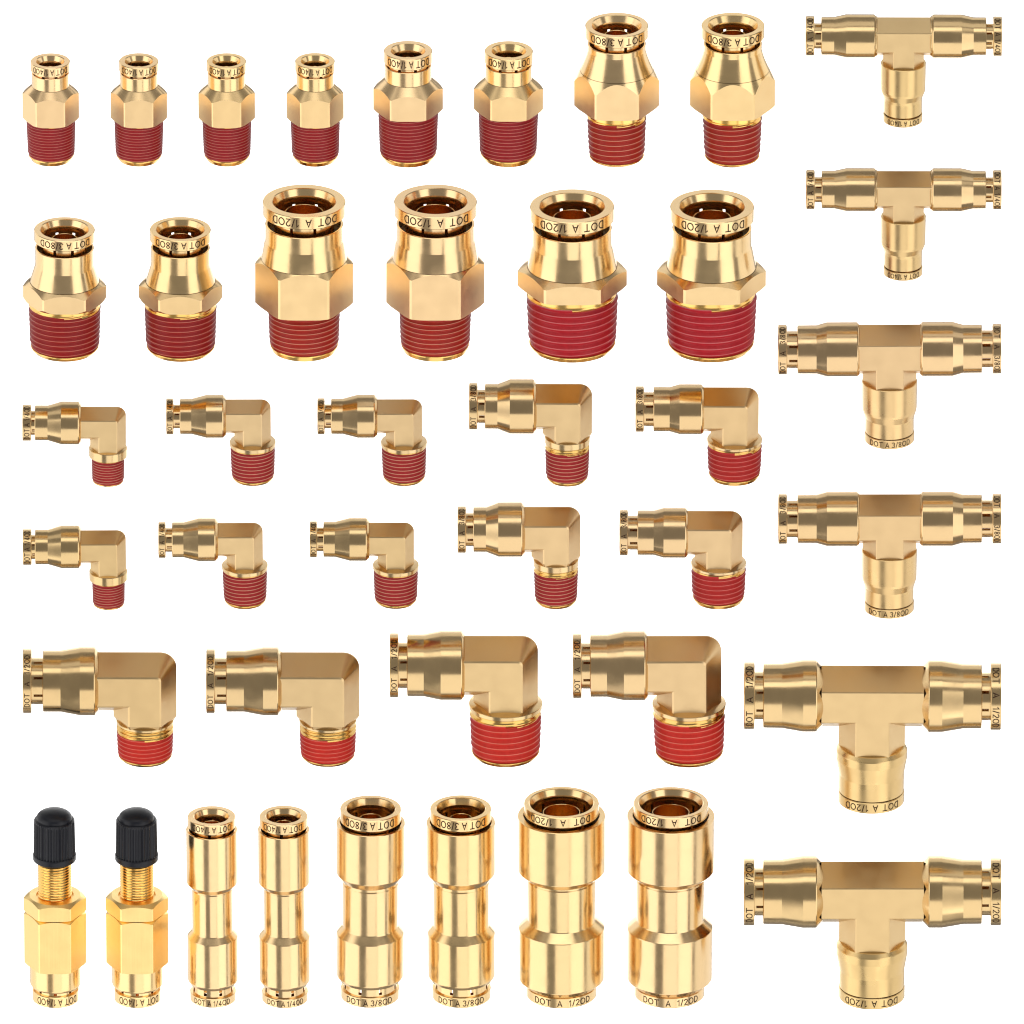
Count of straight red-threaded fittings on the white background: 14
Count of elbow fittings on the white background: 14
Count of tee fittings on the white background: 6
